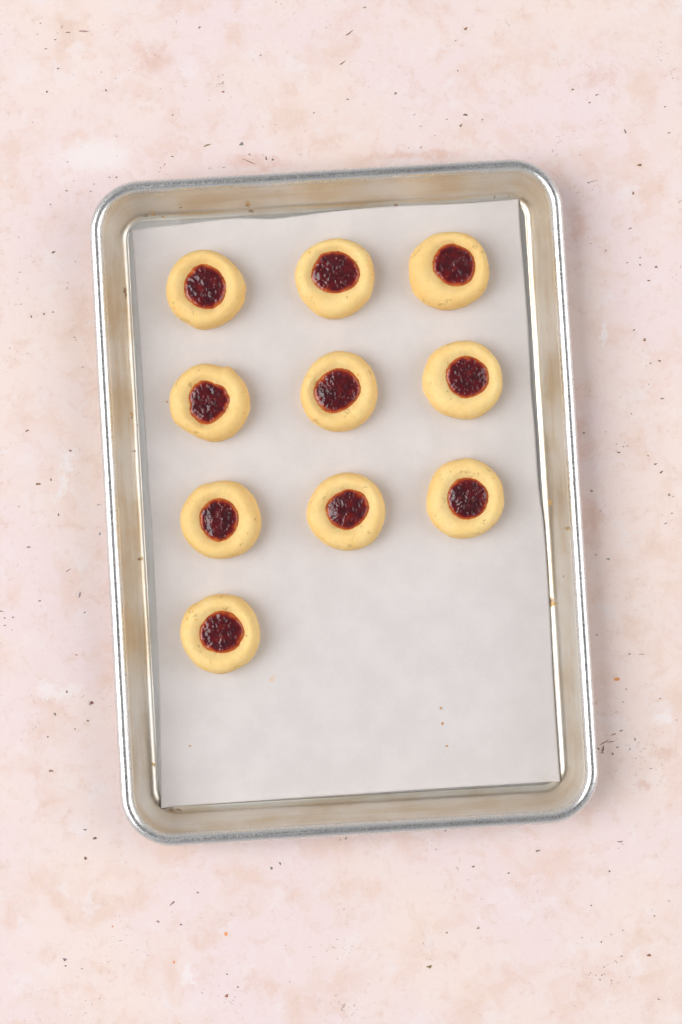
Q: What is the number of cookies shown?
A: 10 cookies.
